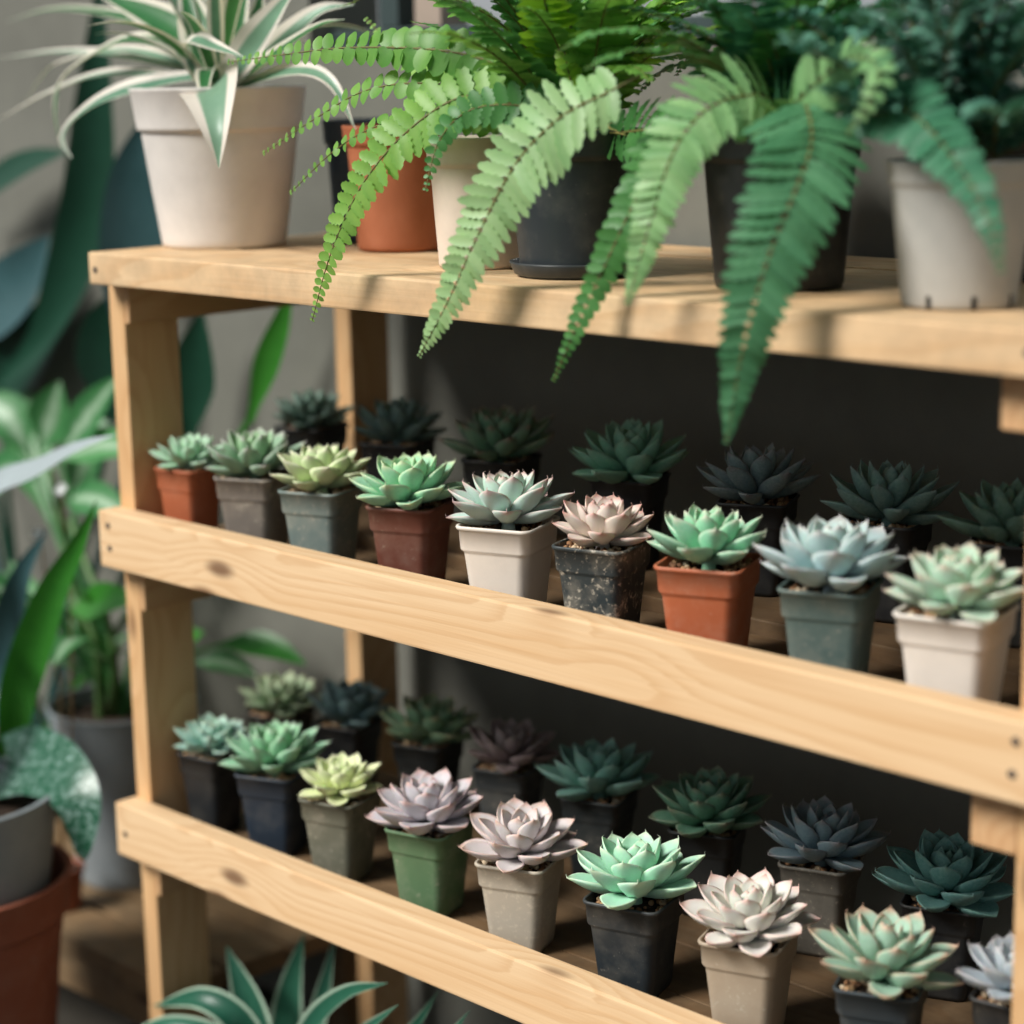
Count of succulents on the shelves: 33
